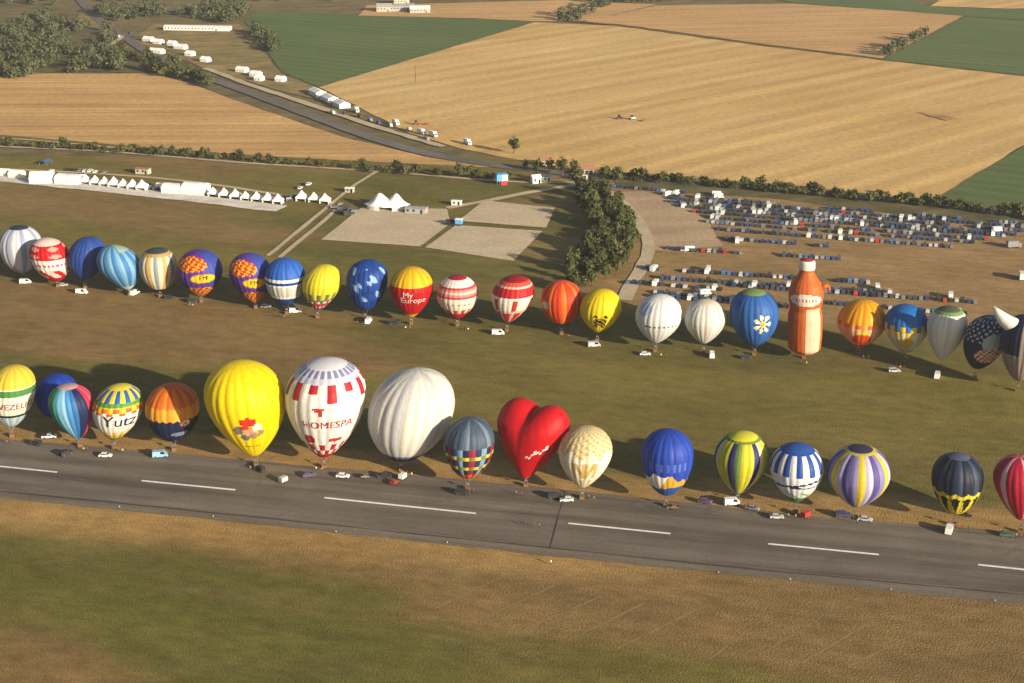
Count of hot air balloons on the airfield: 41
